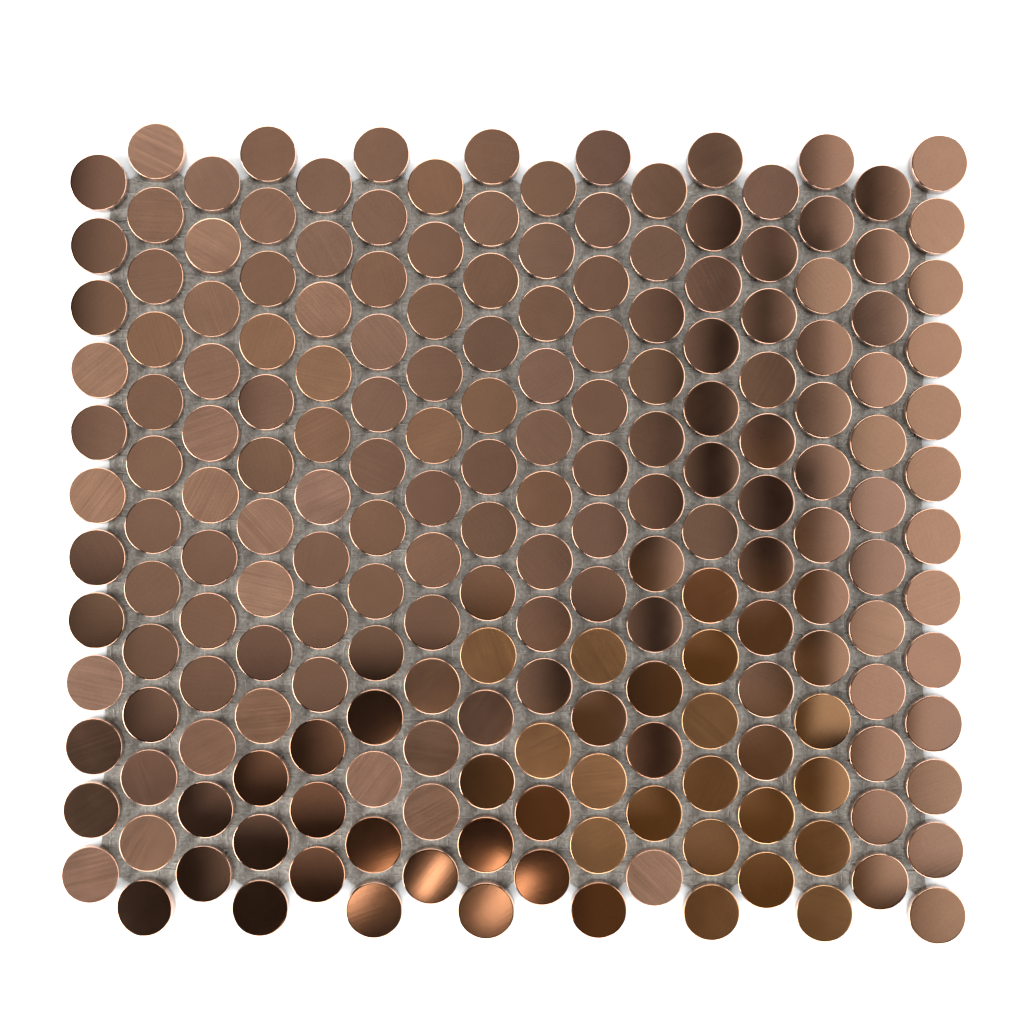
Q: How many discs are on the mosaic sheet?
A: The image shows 200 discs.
